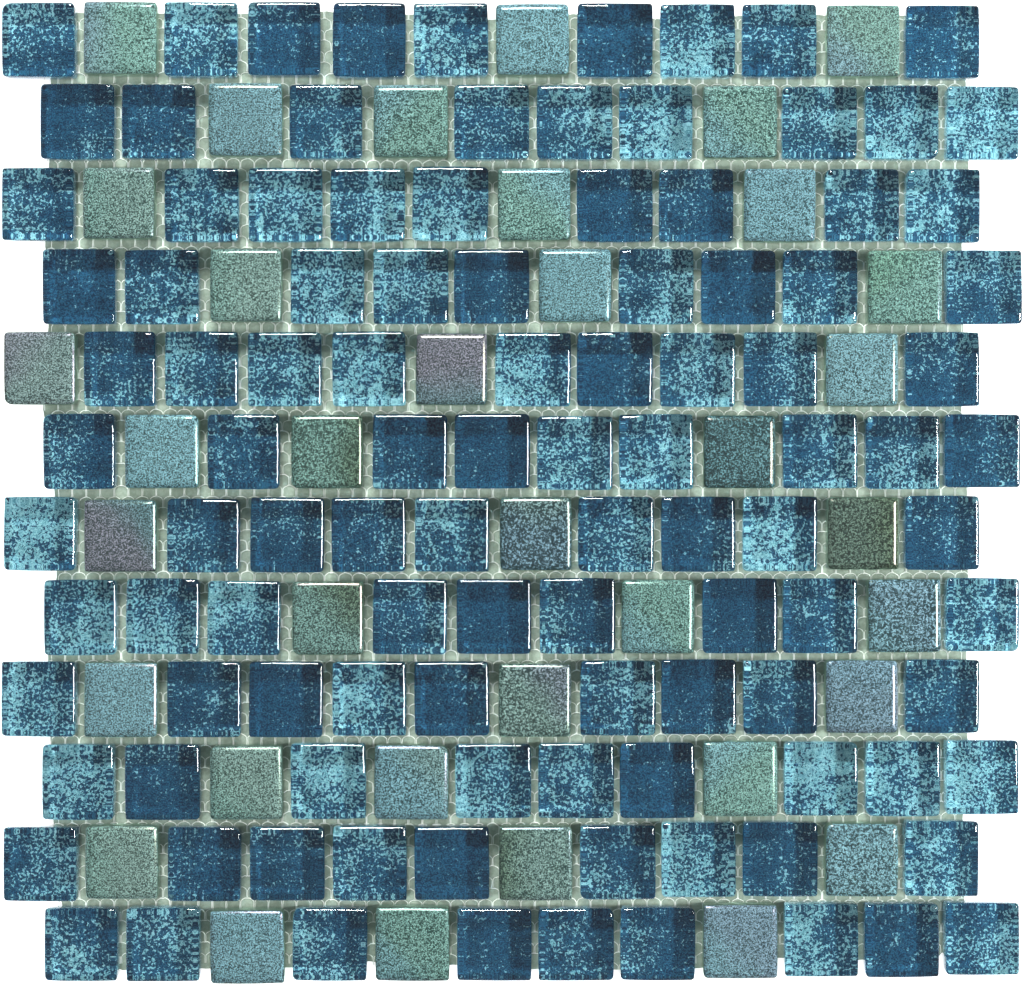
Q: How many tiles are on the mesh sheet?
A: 144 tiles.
